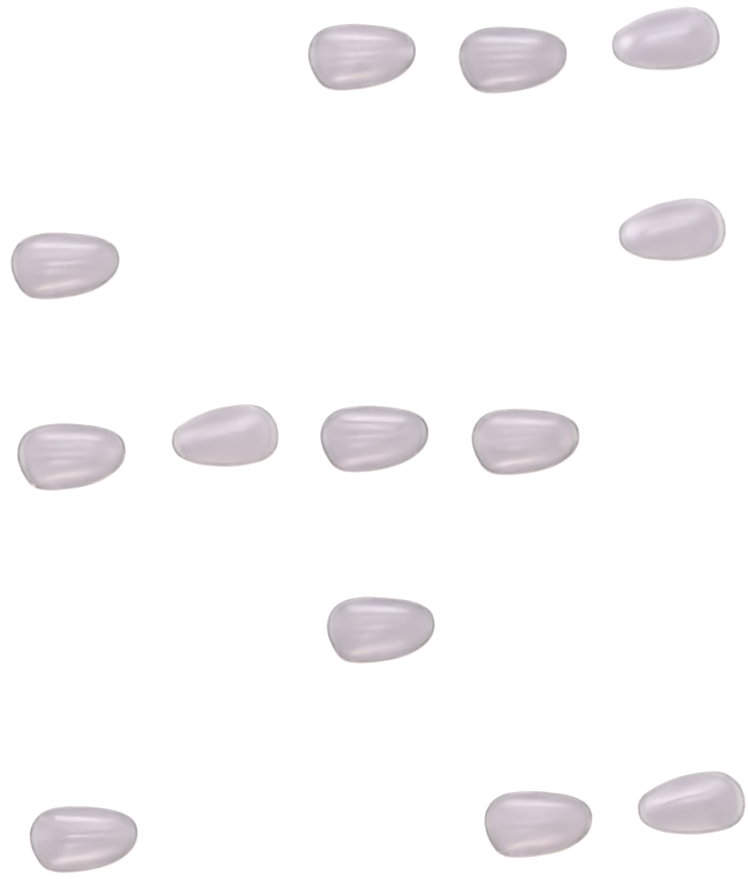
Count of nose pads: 13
